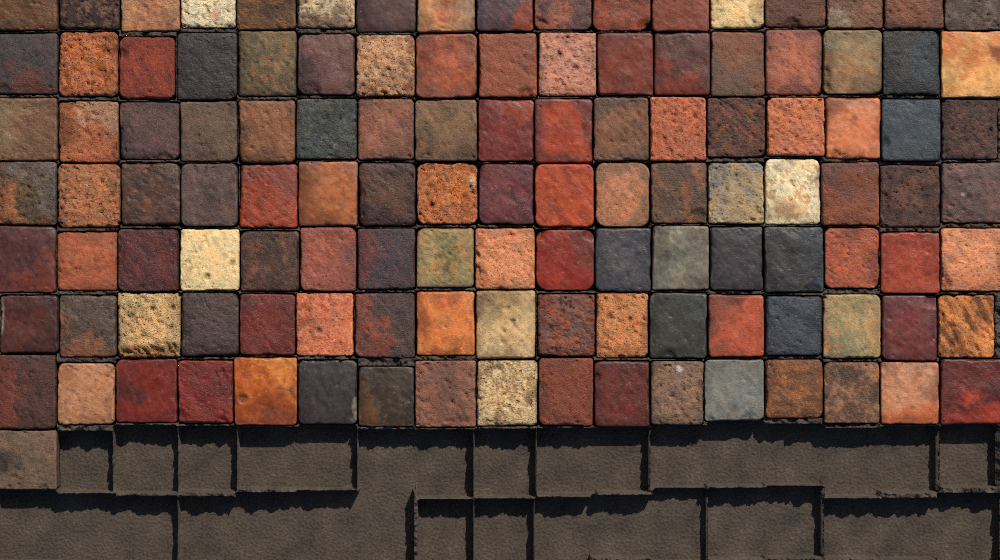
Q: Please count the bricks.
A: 120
